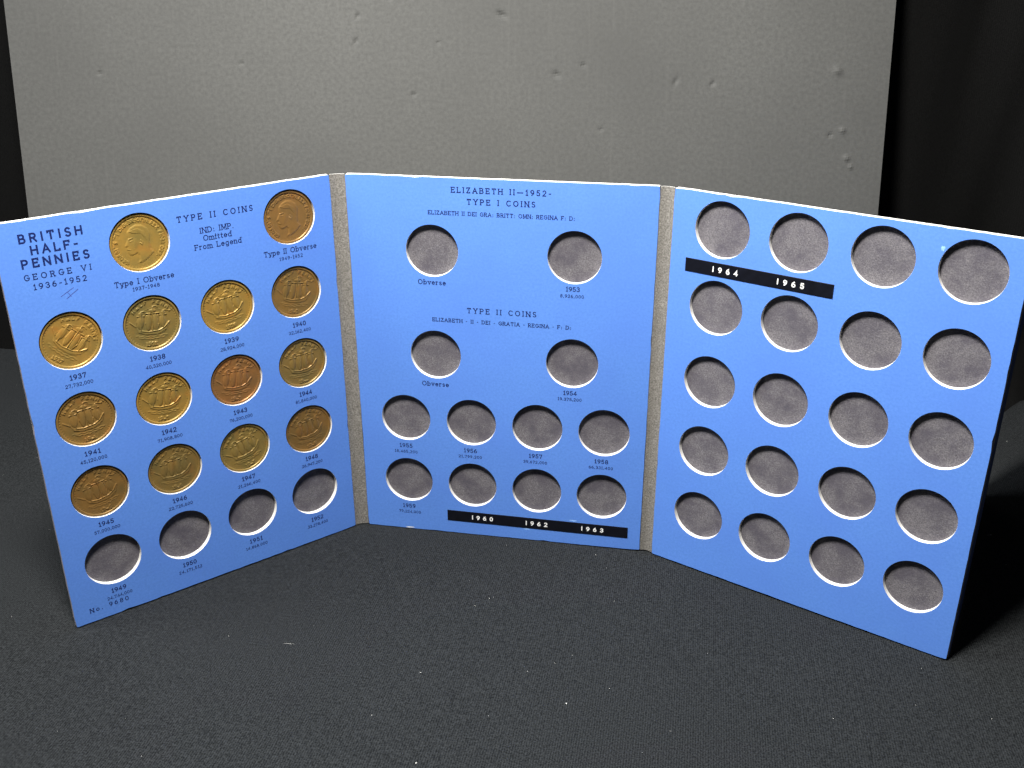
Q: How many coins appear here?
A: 14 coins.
